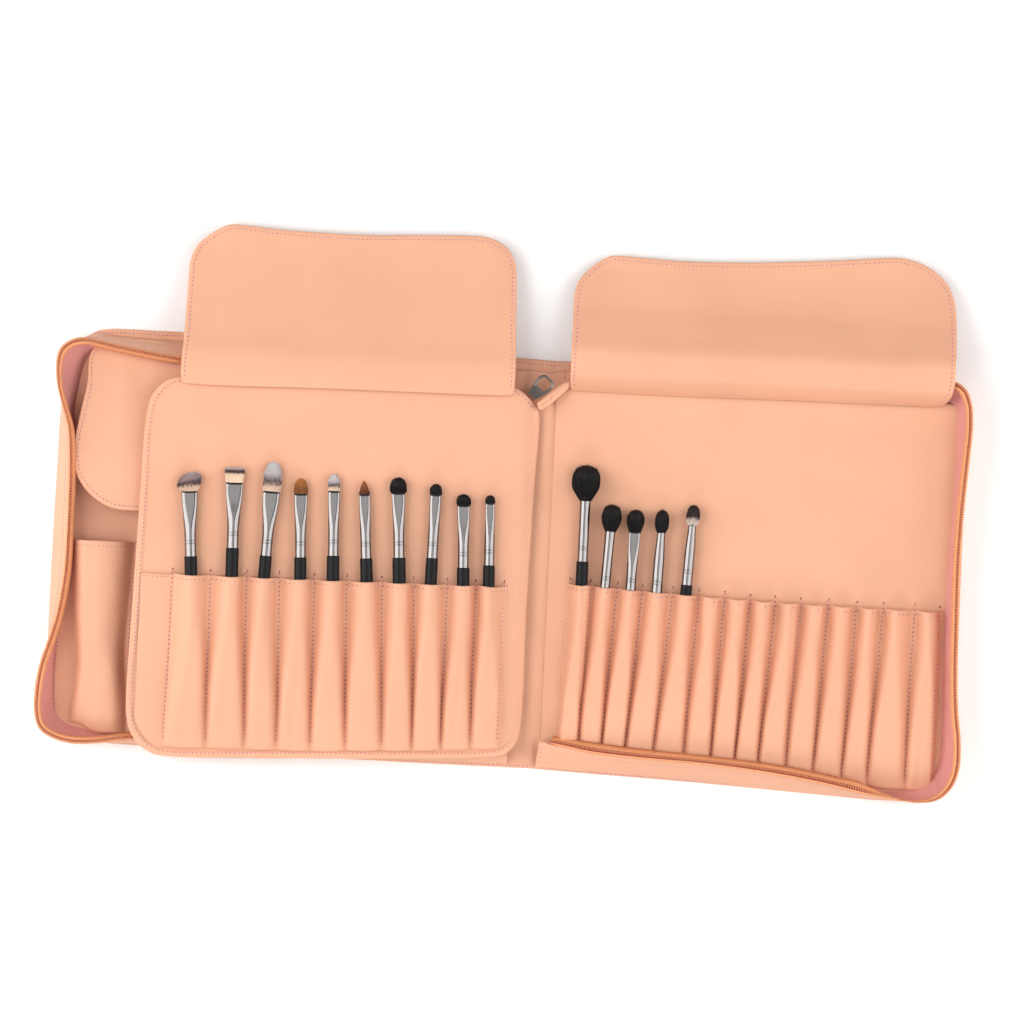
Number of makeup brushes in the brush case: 15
